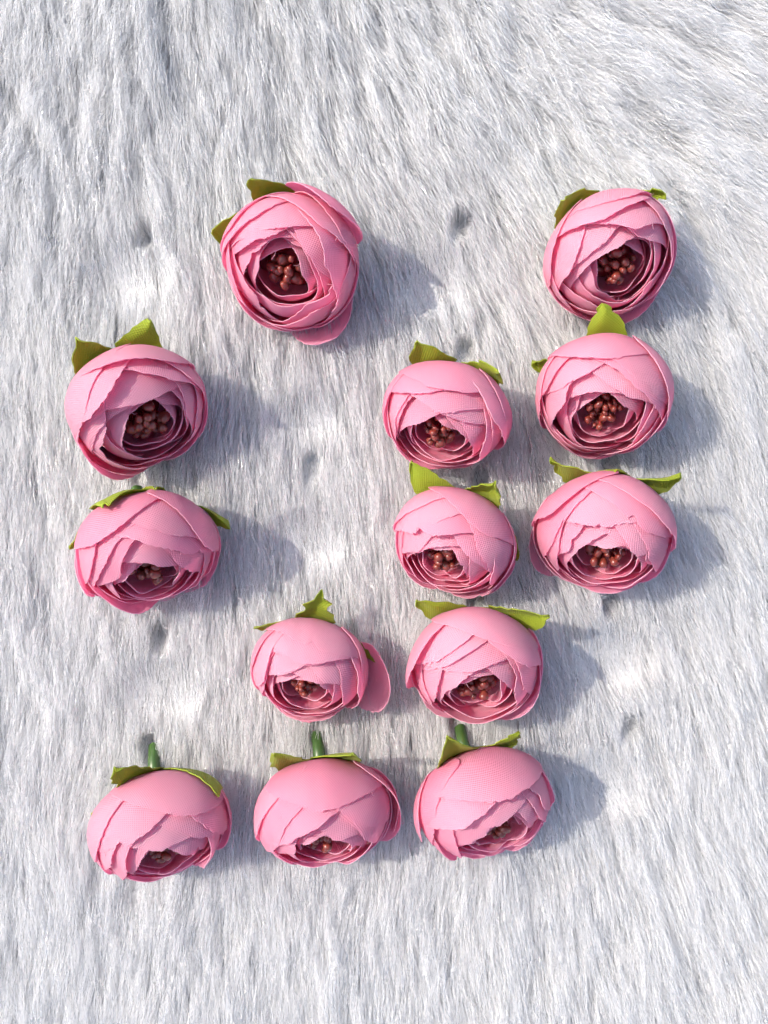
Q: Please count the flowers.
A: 13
